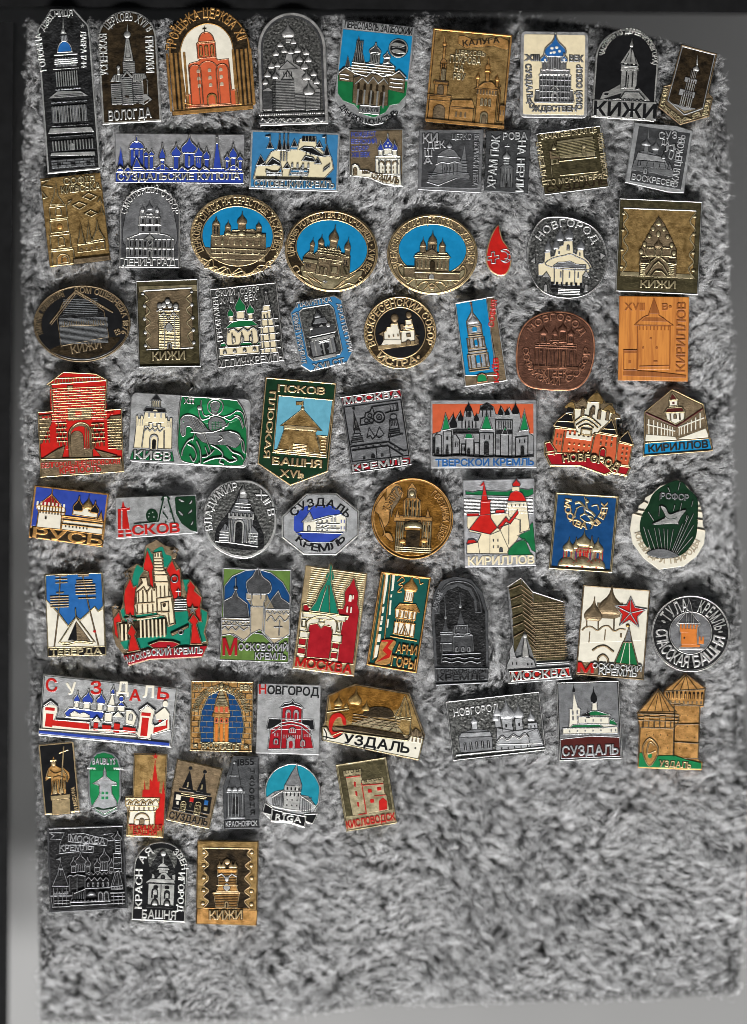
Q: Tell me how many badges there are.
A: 73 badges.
